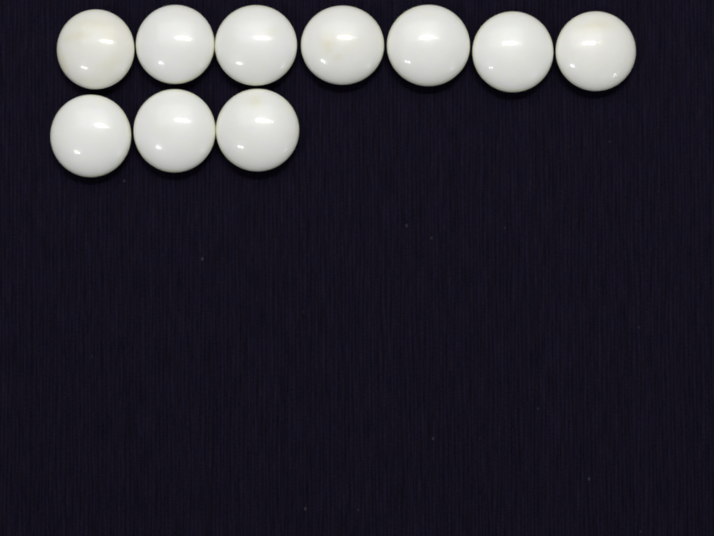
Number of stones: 10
